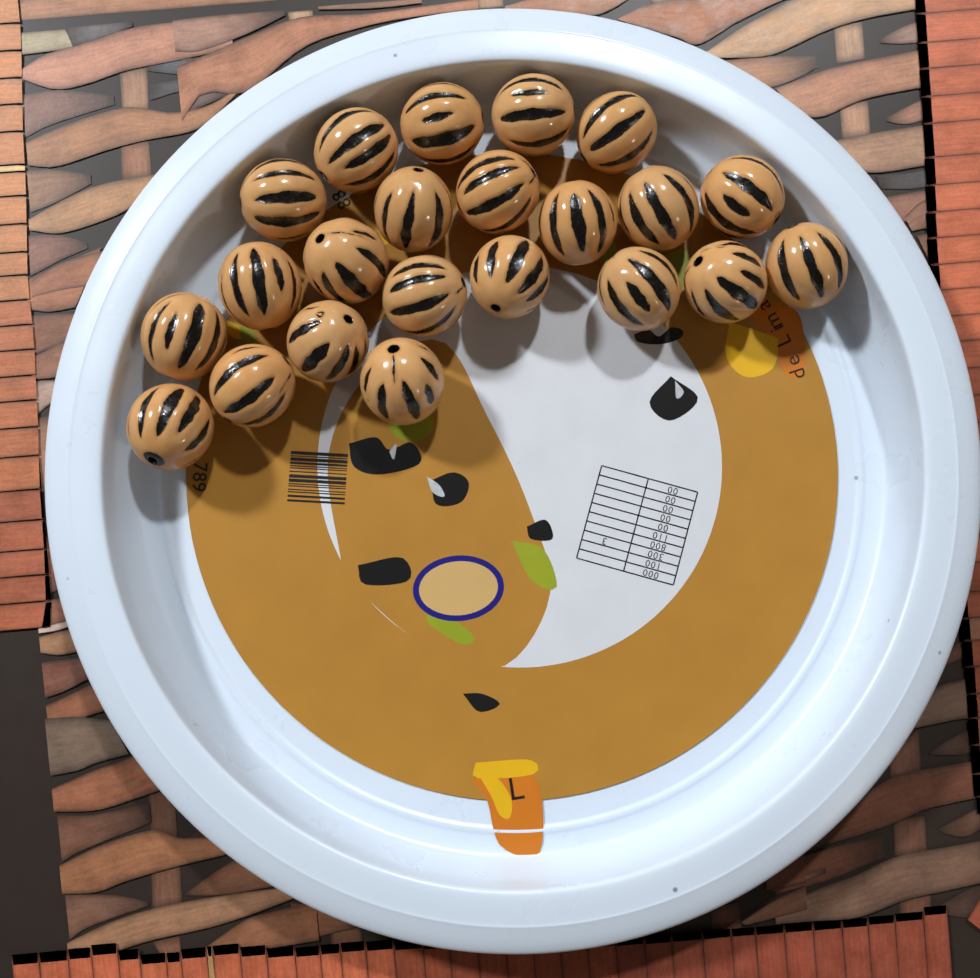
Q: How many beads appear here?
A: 22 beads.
